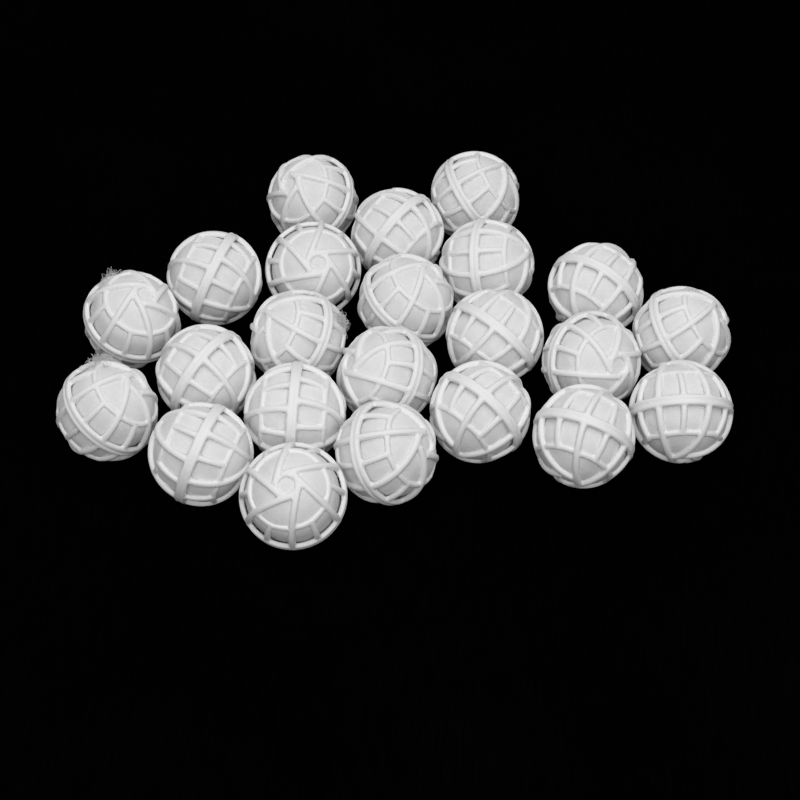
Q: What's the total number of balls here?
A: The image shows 23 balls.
